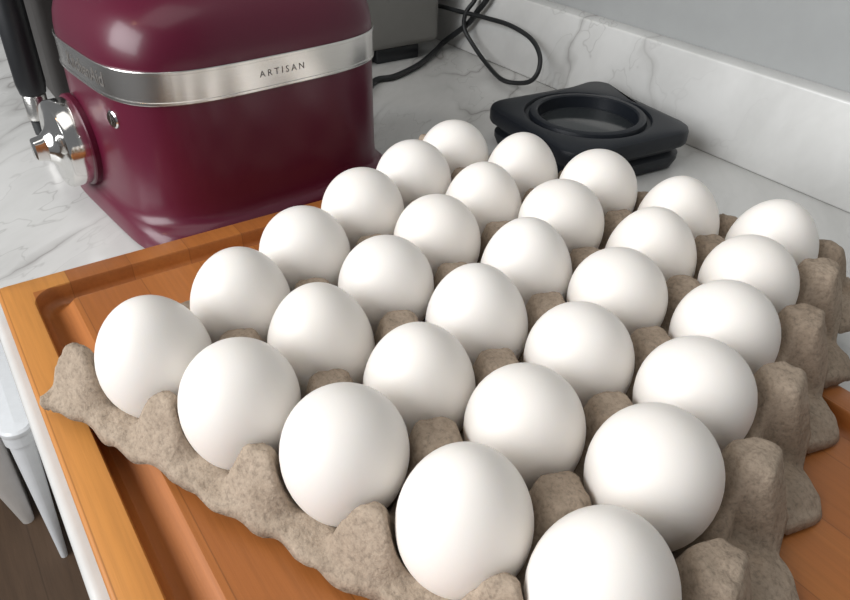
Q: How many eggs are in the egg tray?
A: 30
